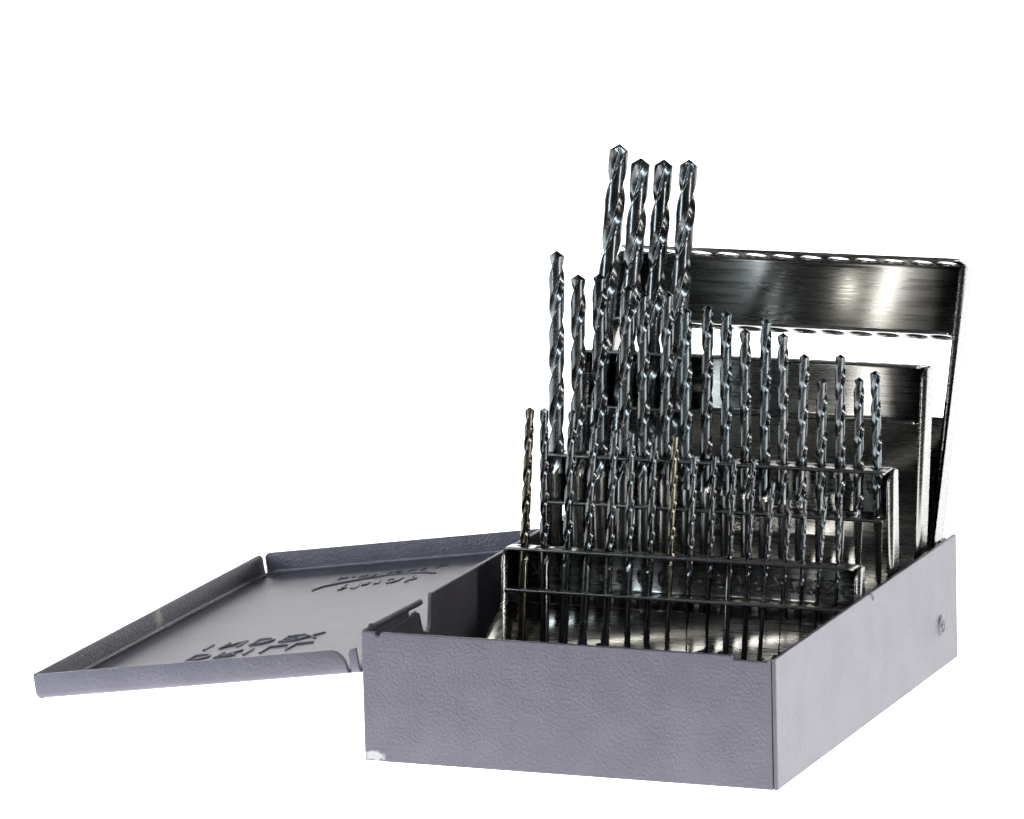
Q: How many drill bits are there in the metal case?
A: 38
